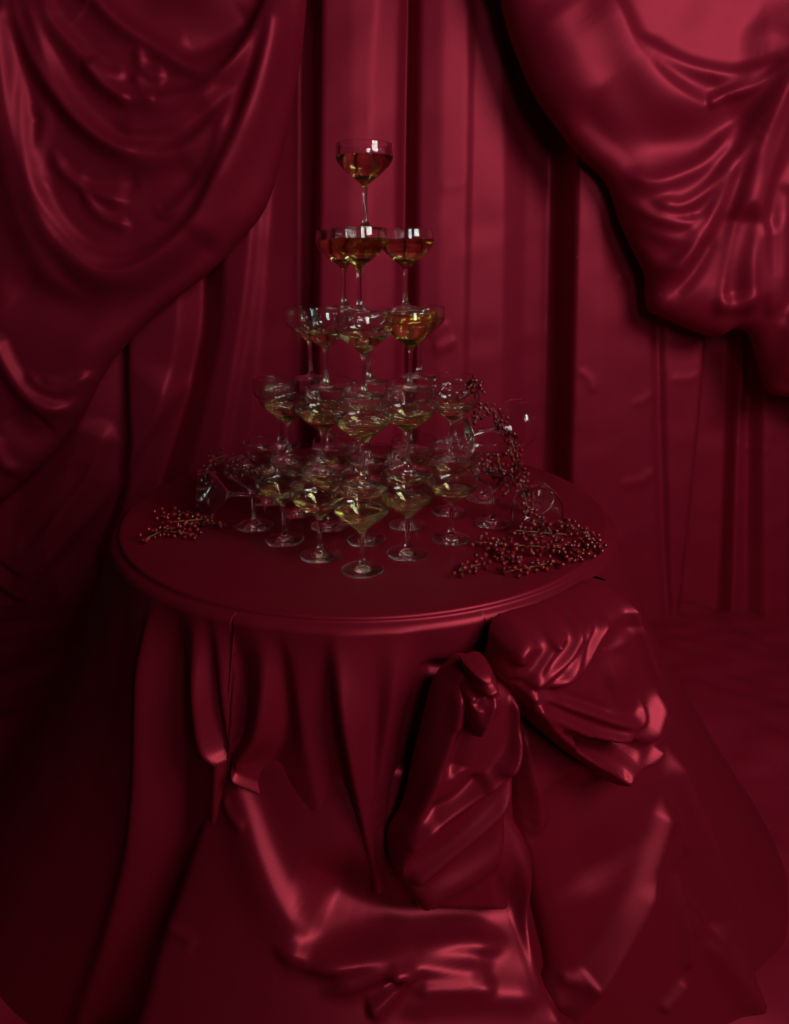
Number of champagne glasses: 40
